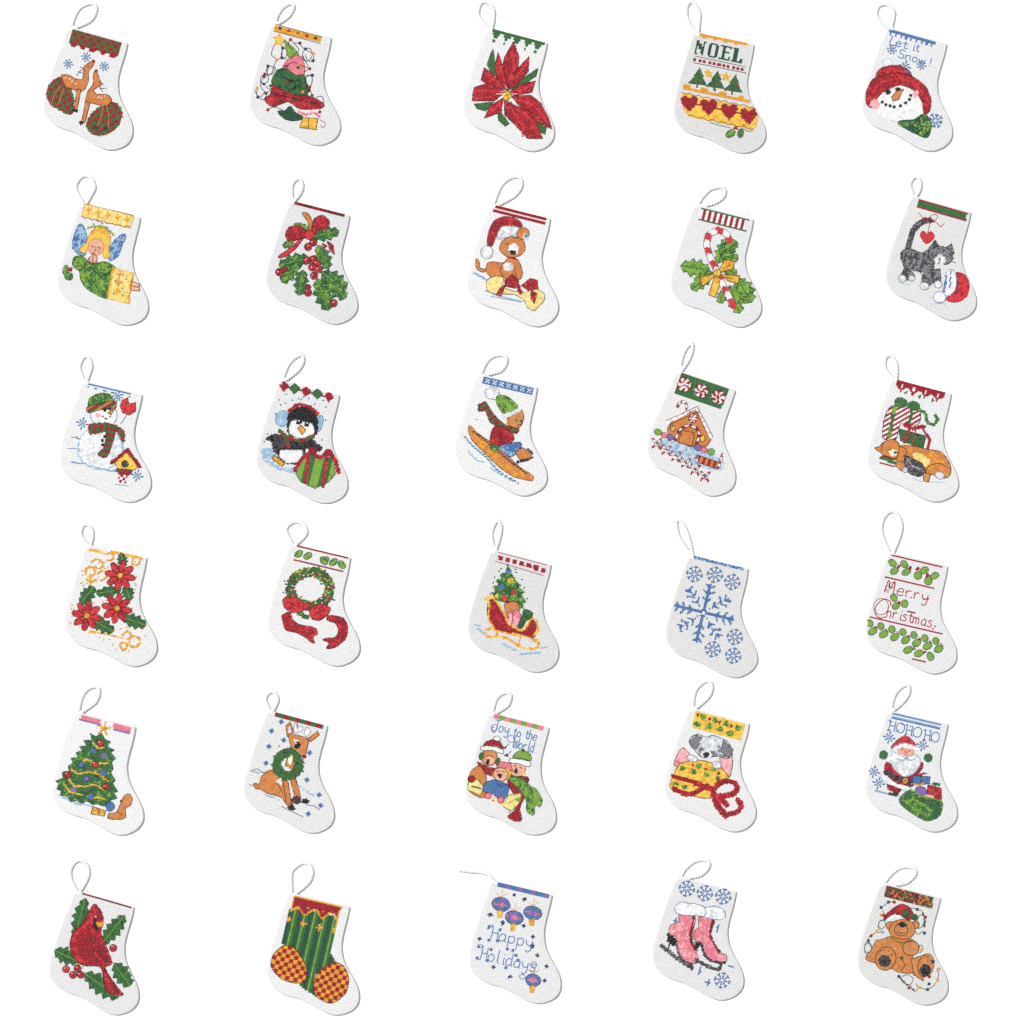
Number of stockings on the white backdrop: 30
